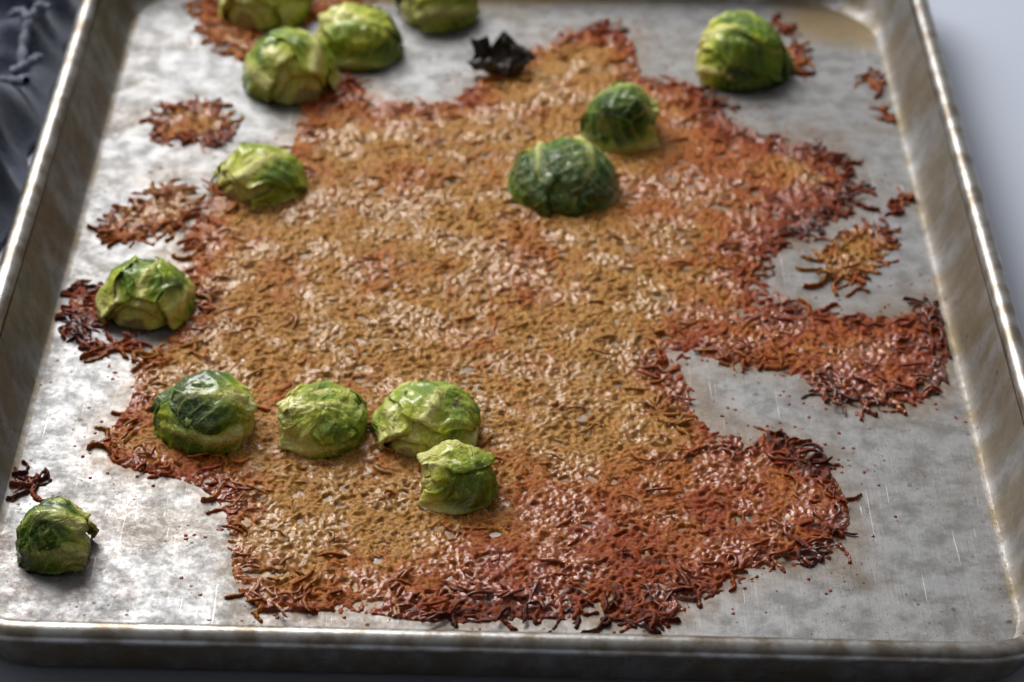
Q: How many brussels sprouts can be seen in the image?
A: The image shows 14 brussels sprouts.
